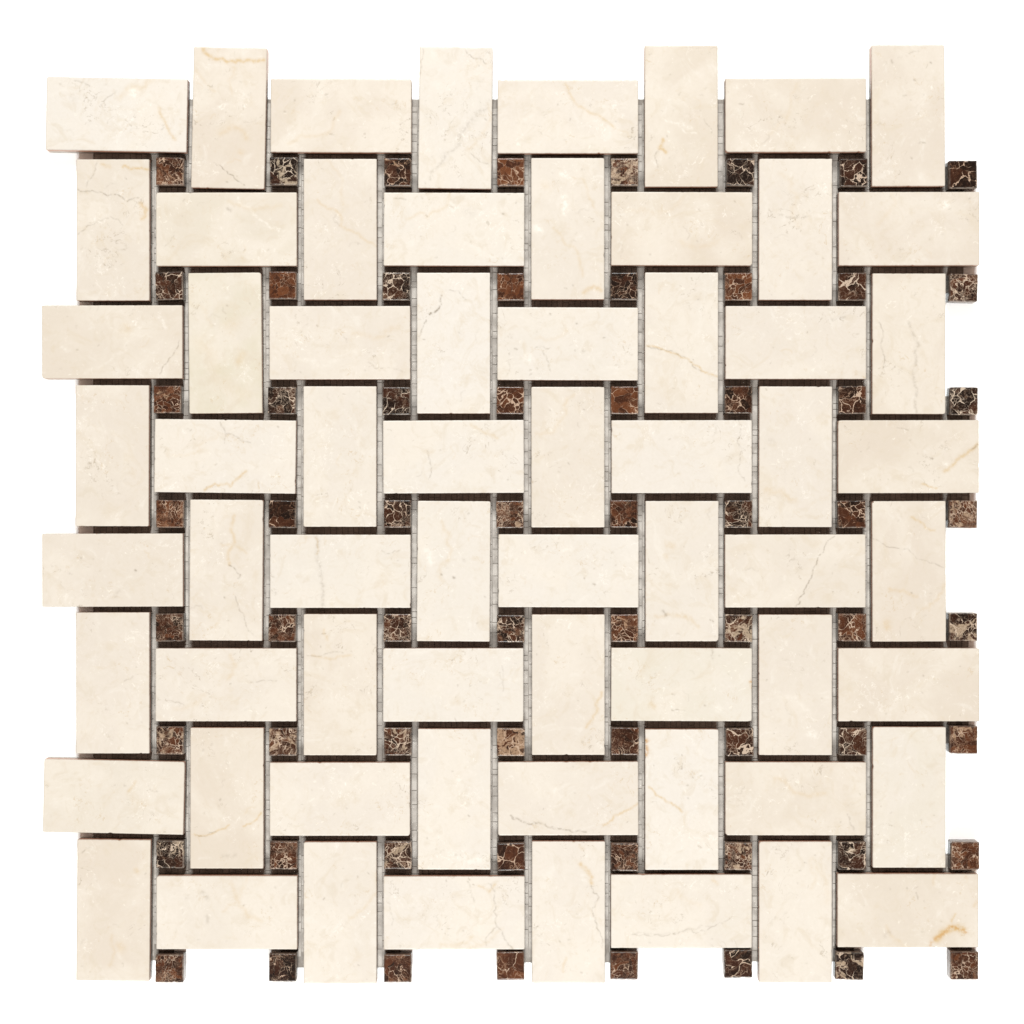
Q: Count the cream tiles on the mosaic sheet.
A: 64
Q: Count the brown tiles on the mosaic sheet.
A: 64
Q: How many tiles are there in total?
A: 128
